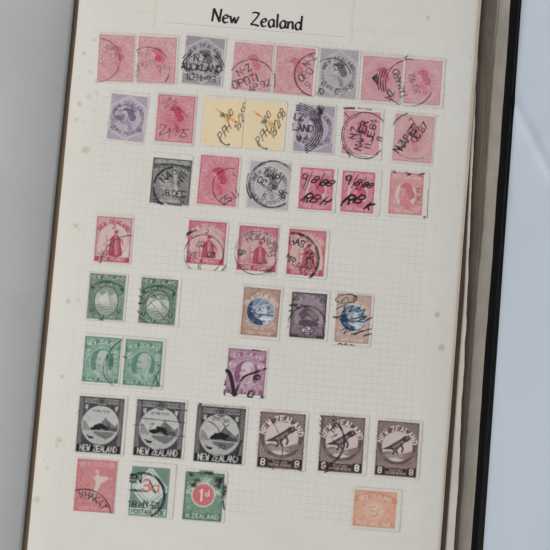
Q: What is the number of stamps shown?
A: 43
